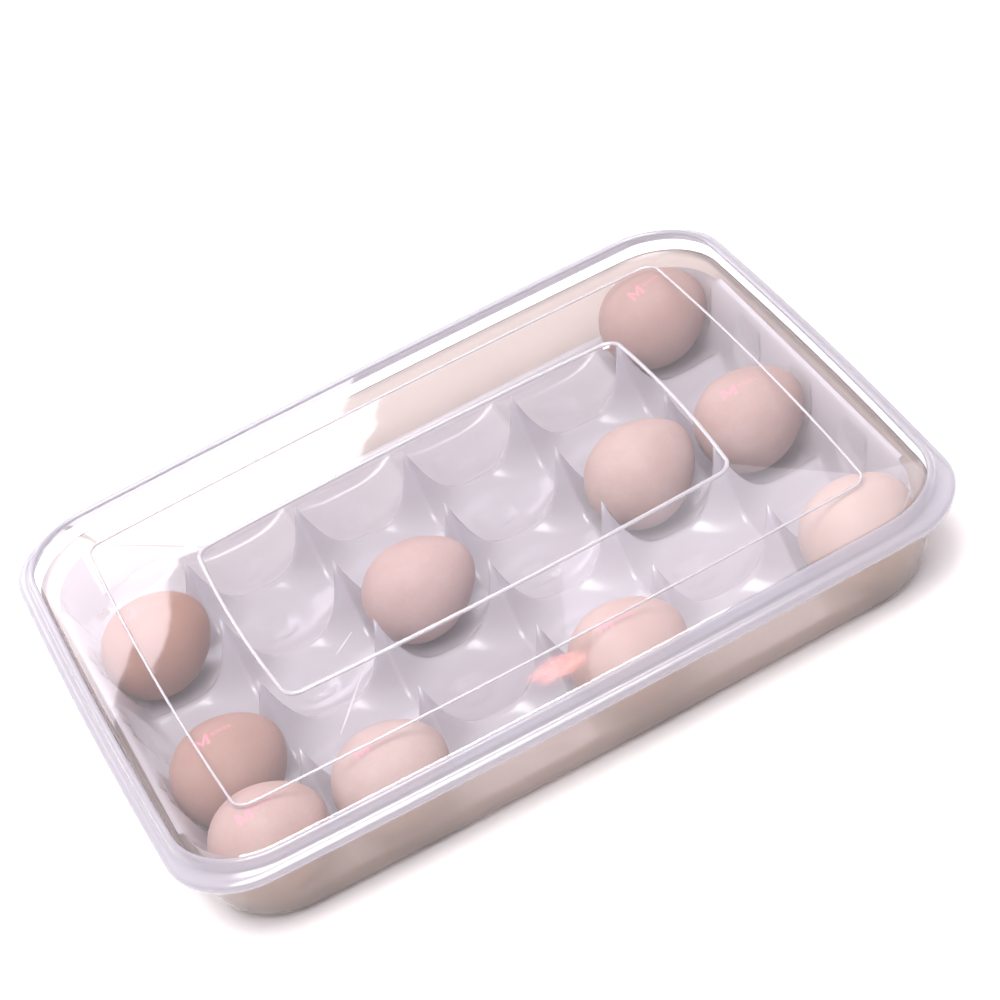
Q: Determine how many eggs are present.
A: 10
